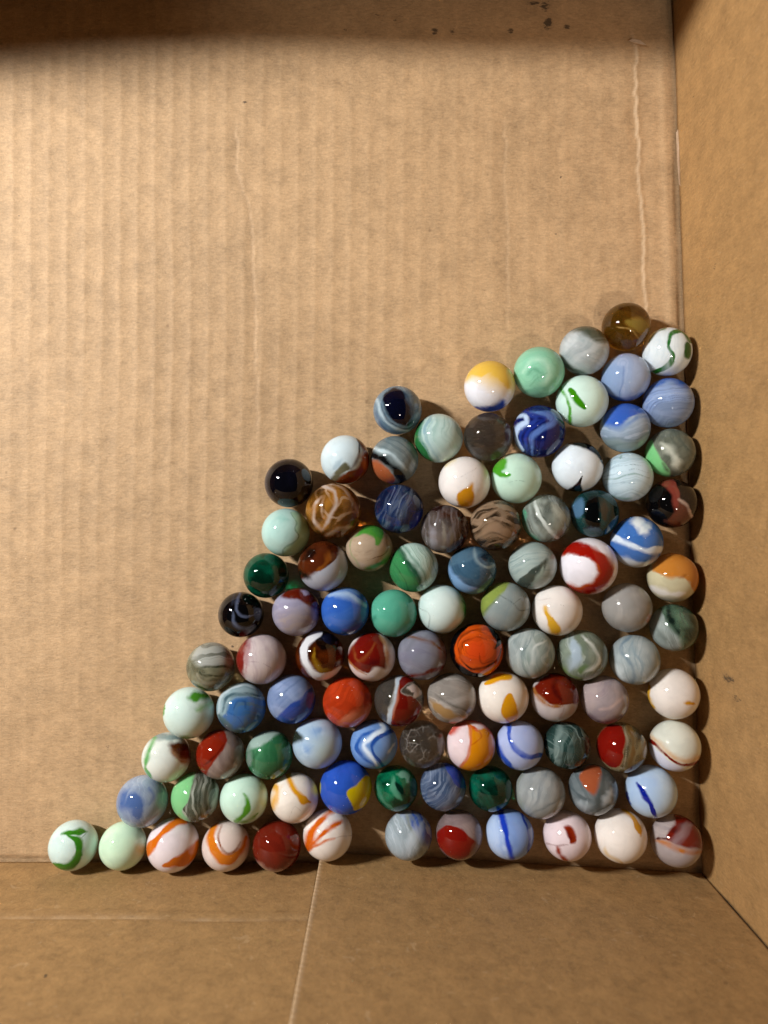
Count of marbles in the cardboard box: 100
